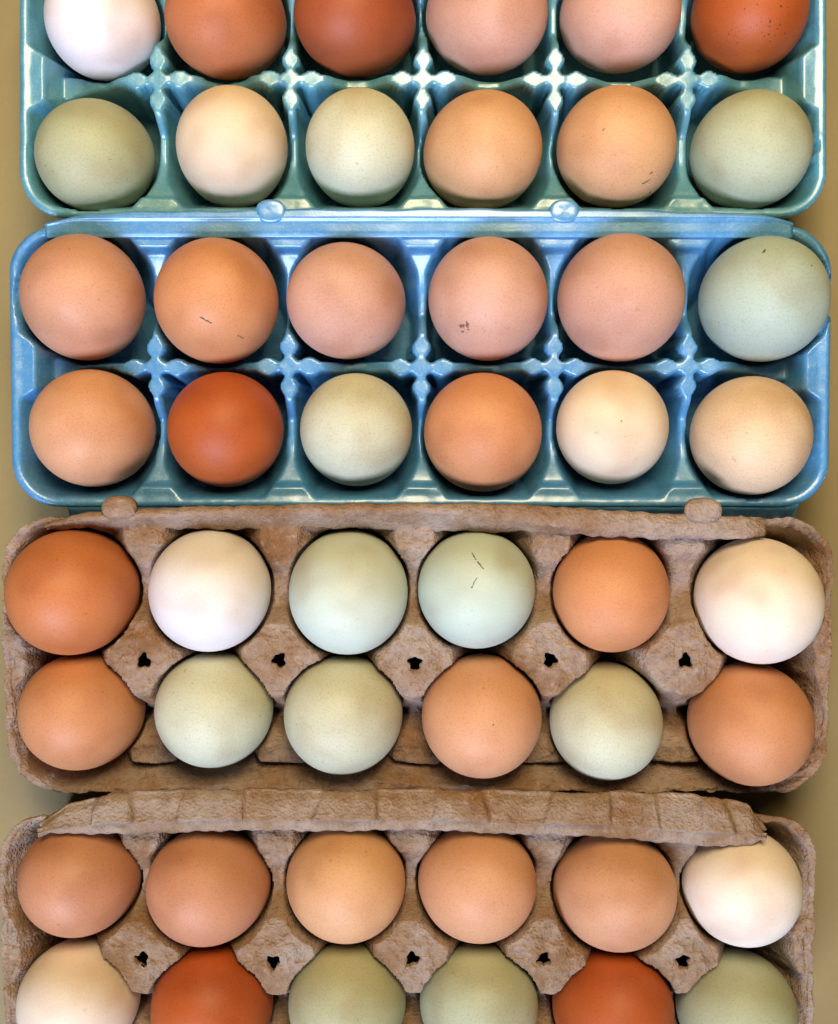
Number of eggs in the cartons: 48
